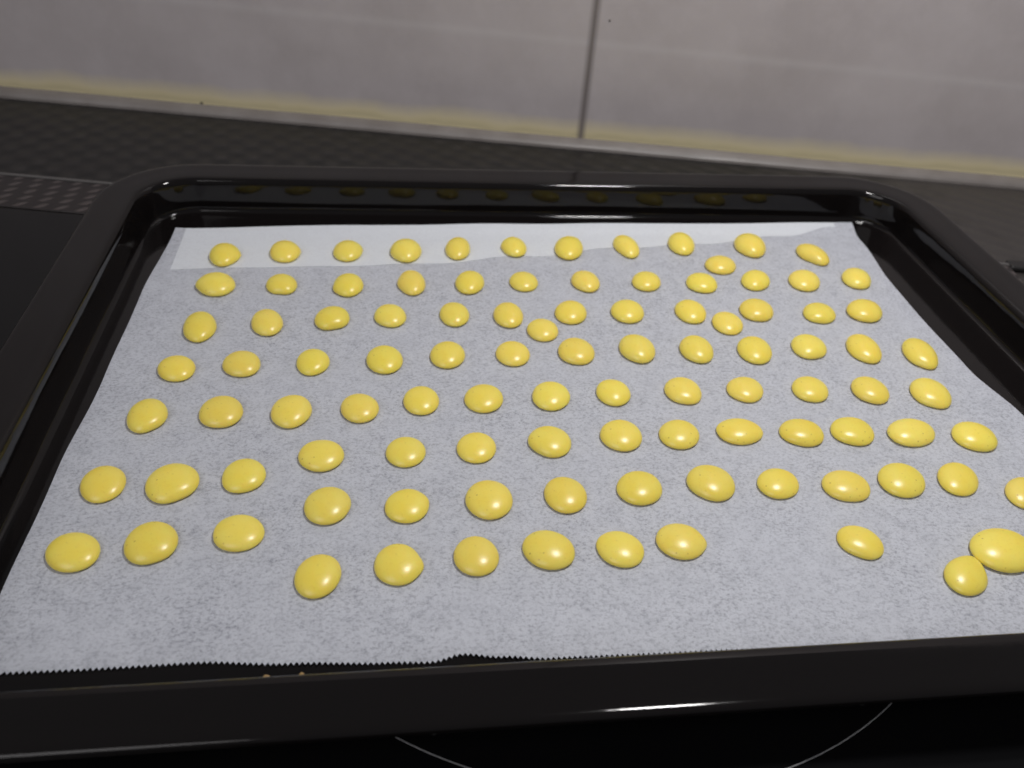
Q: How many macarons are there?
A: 101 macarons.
